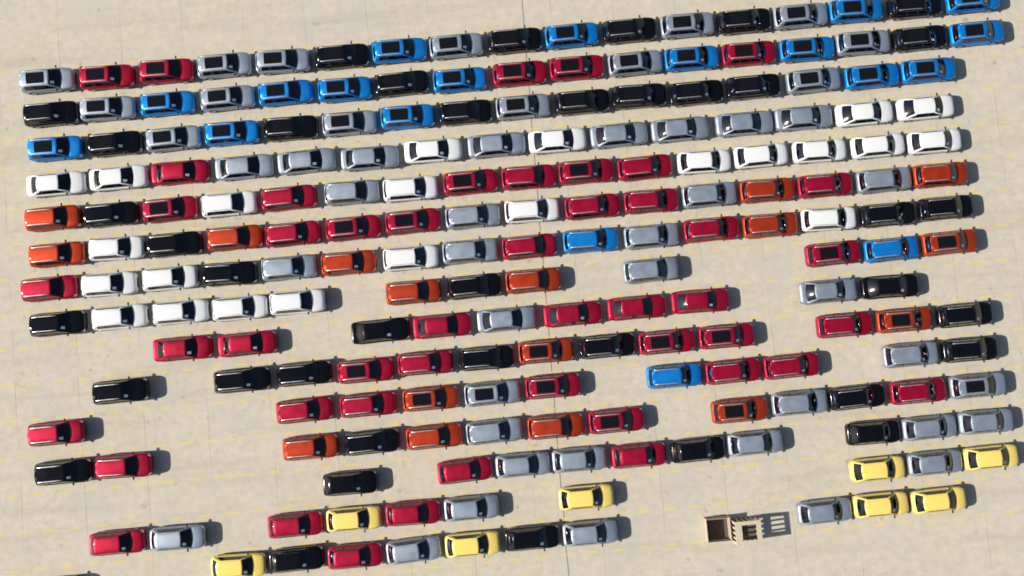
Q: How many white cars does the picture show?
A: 23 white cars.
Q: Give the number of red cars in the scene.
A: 48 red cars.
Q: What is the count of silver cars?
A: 48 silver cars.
